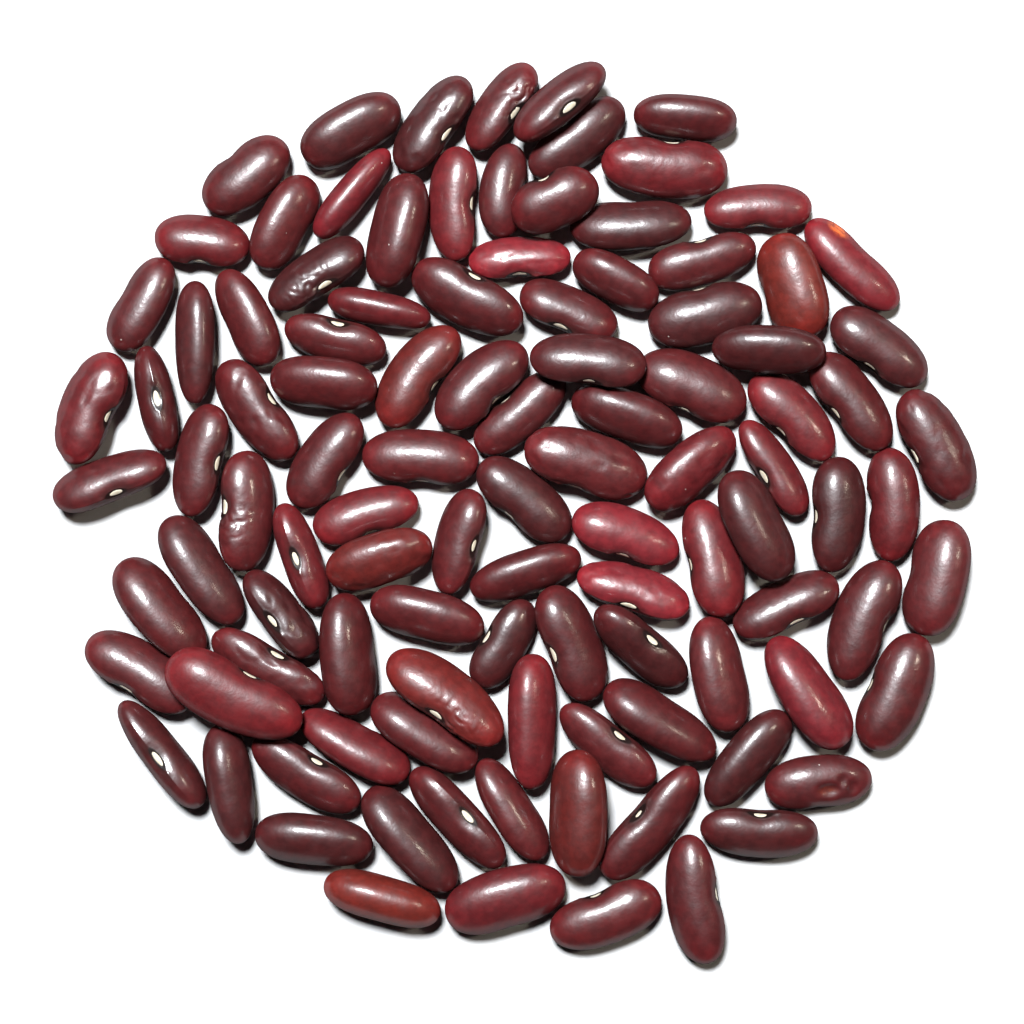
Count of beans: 105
